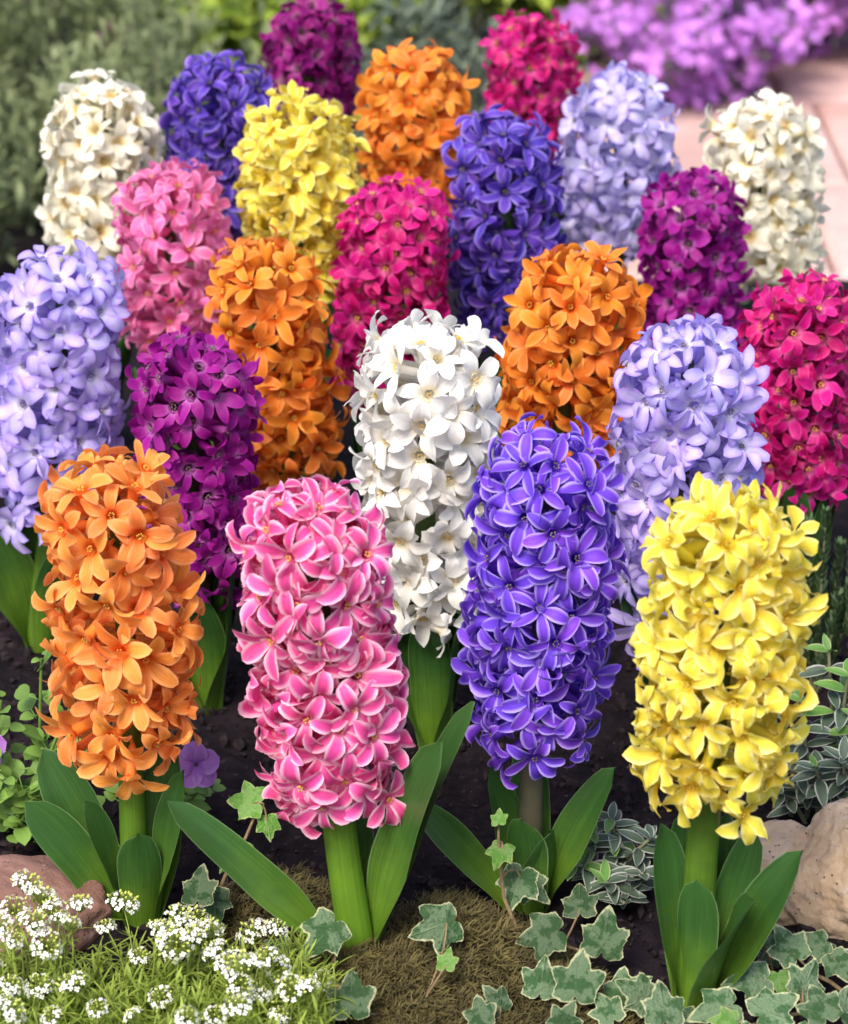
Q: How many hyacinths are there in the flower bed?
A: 23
